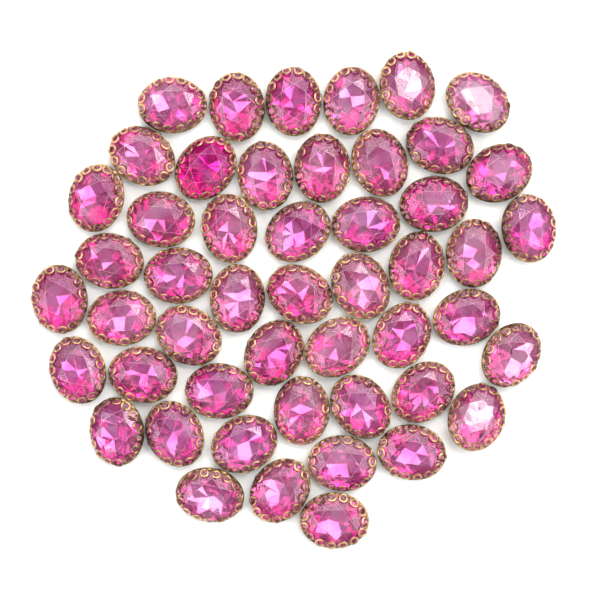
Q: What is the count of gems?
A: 50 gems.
